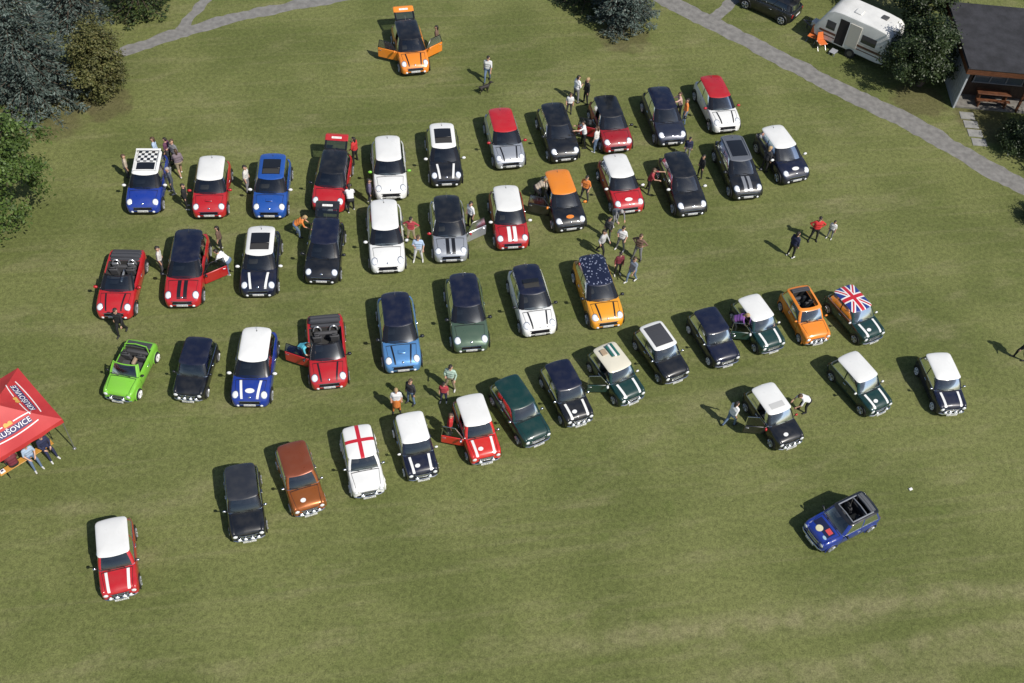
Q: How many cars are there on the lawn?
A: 51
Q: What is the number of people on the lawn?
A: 57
